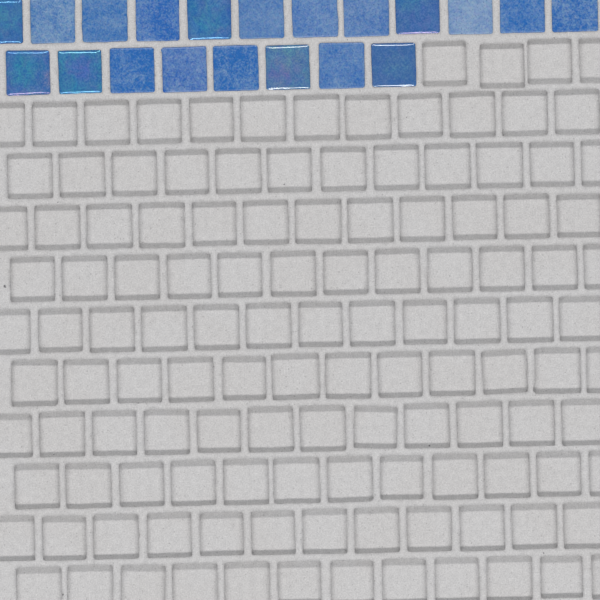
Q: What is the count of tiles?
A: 20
